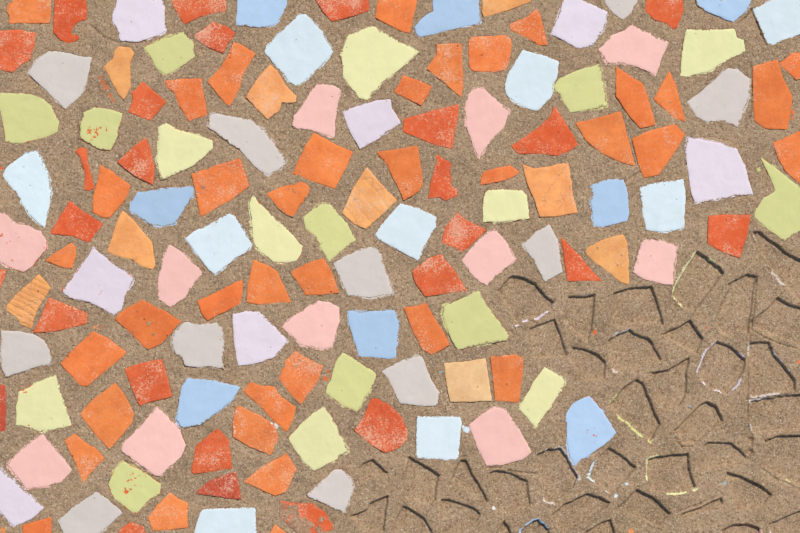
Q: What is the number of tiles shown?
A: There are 136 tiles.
